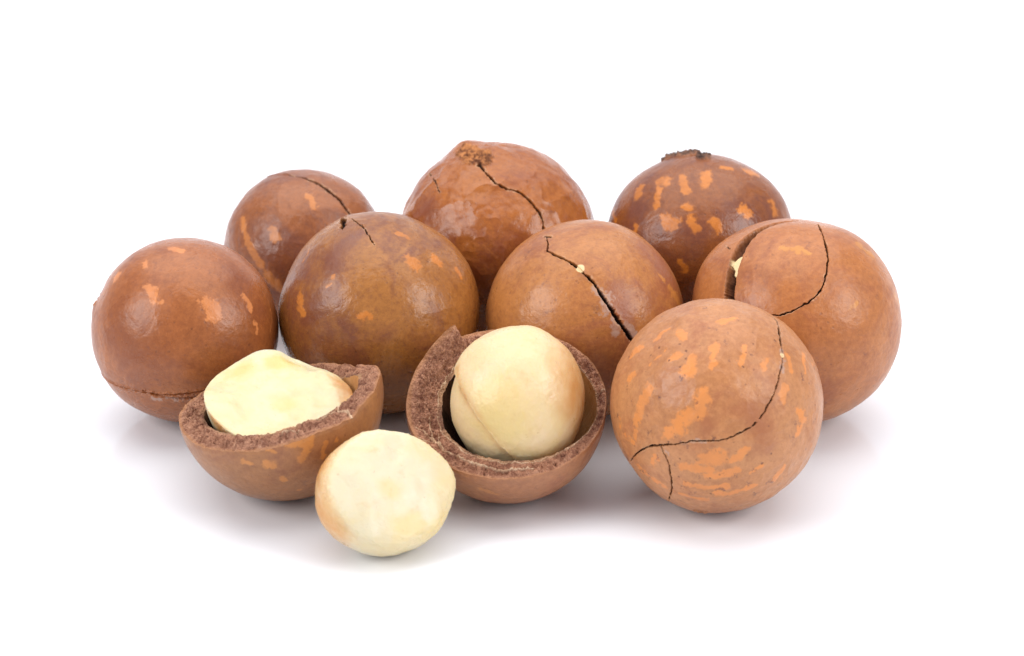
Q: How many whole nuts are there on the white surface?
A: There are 8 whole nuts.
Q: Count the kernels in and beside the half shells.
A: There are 3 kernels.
